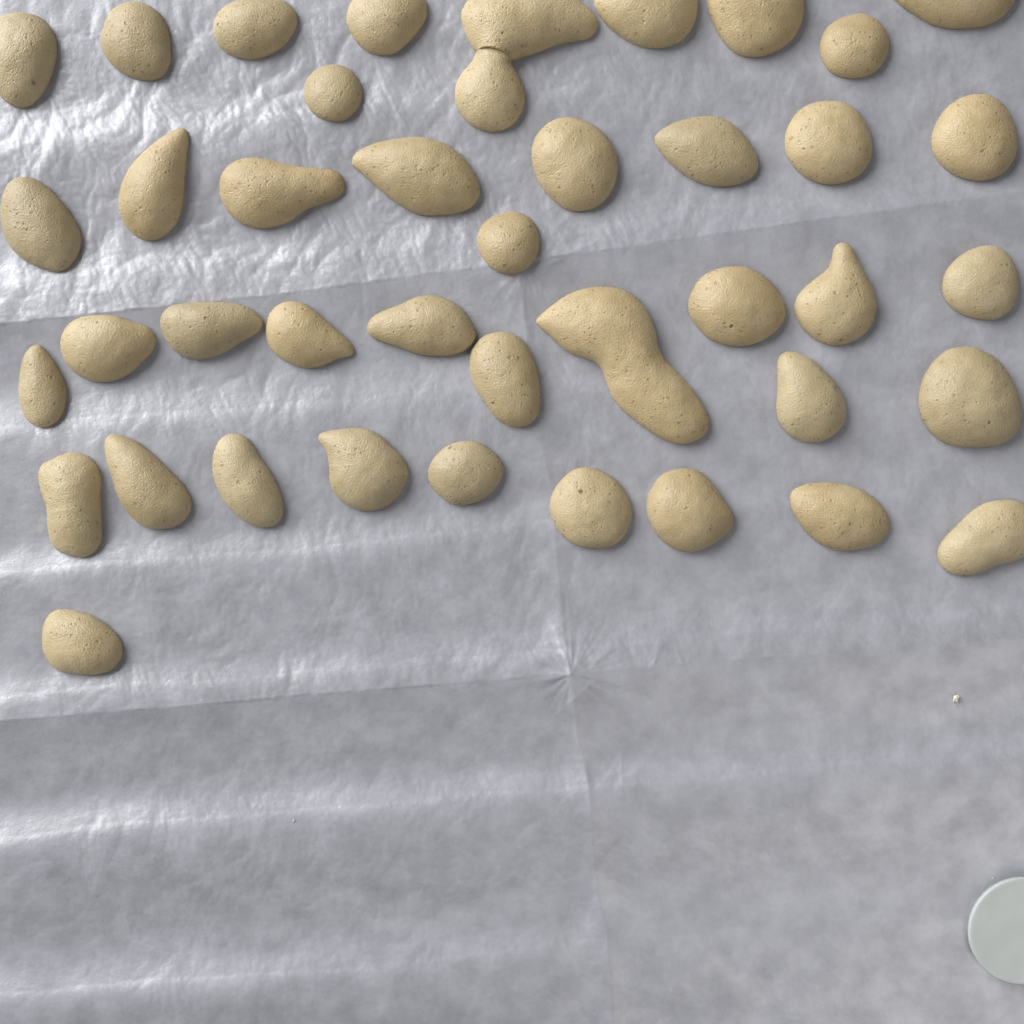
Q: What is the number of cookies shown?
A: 42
